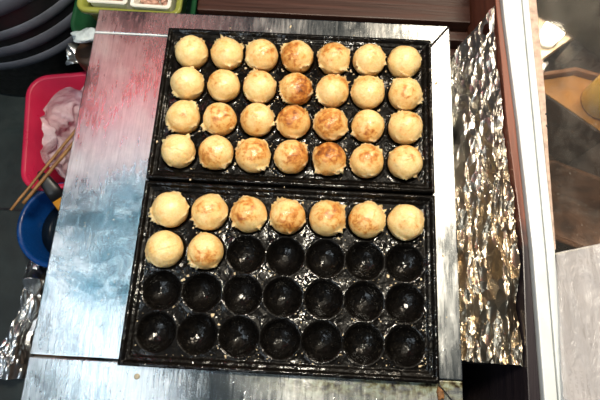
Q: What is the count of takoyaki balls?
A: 37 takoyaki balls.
